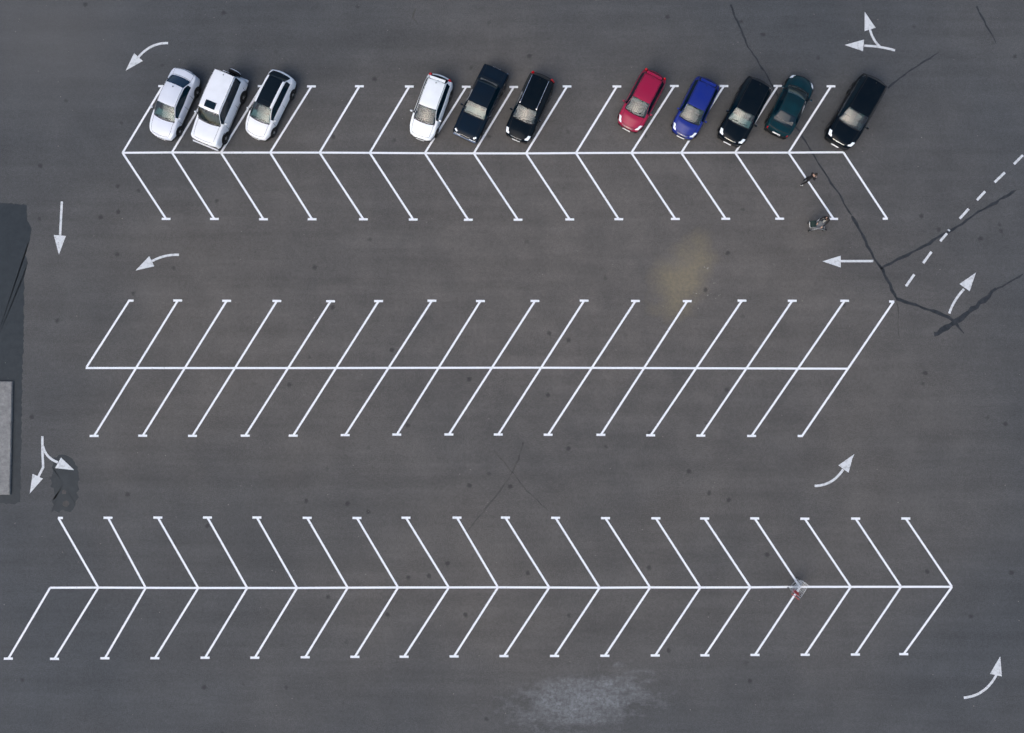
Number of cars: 11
